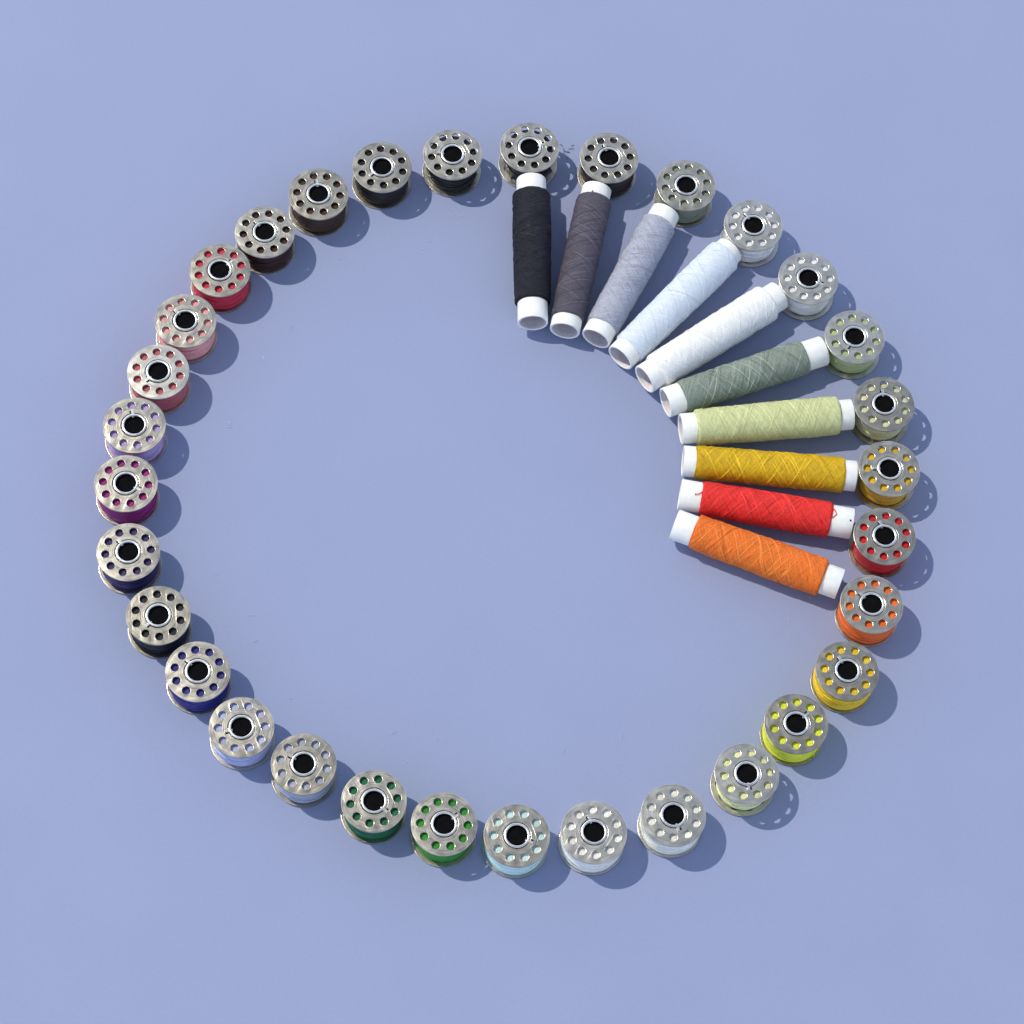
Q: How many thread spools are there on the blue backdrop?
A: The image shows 10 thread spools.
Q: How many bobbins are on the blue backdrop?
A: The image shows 32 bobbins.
